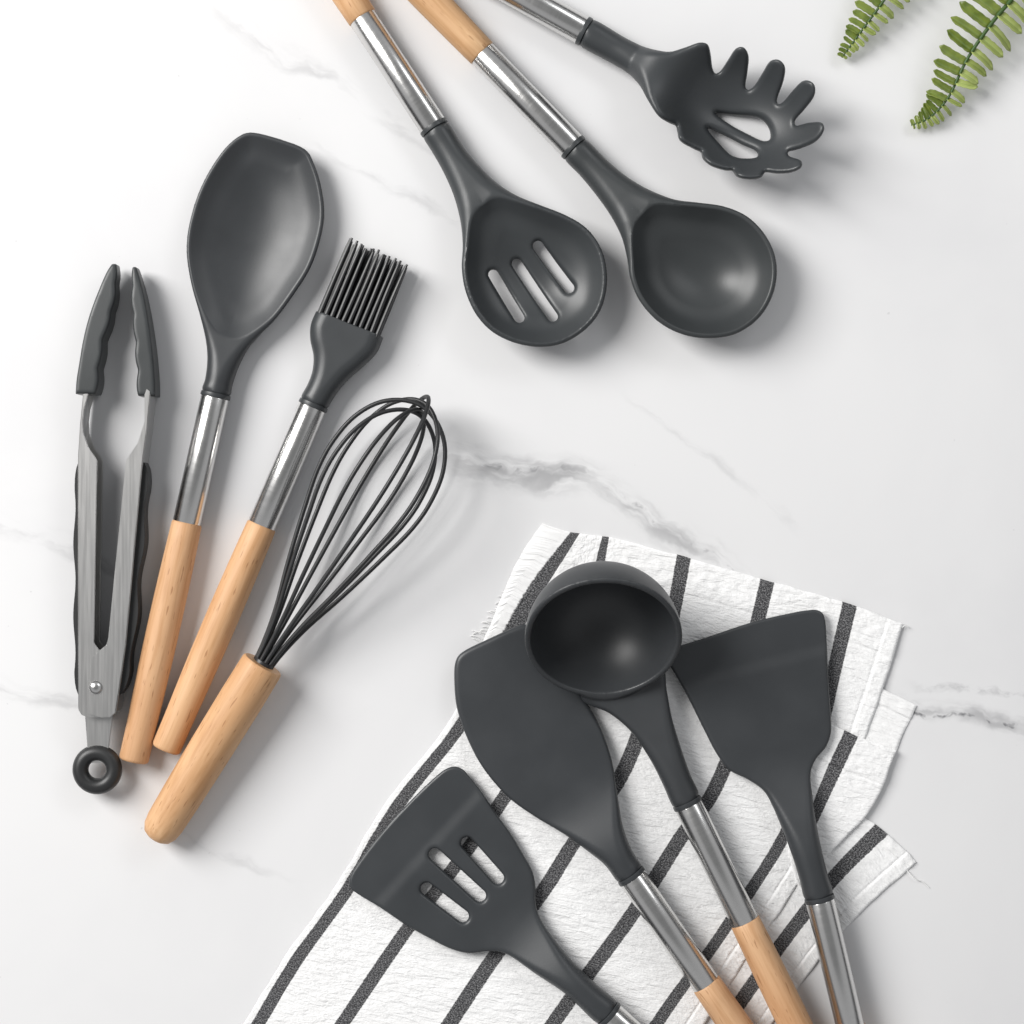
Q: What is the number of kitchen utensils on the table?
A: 11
